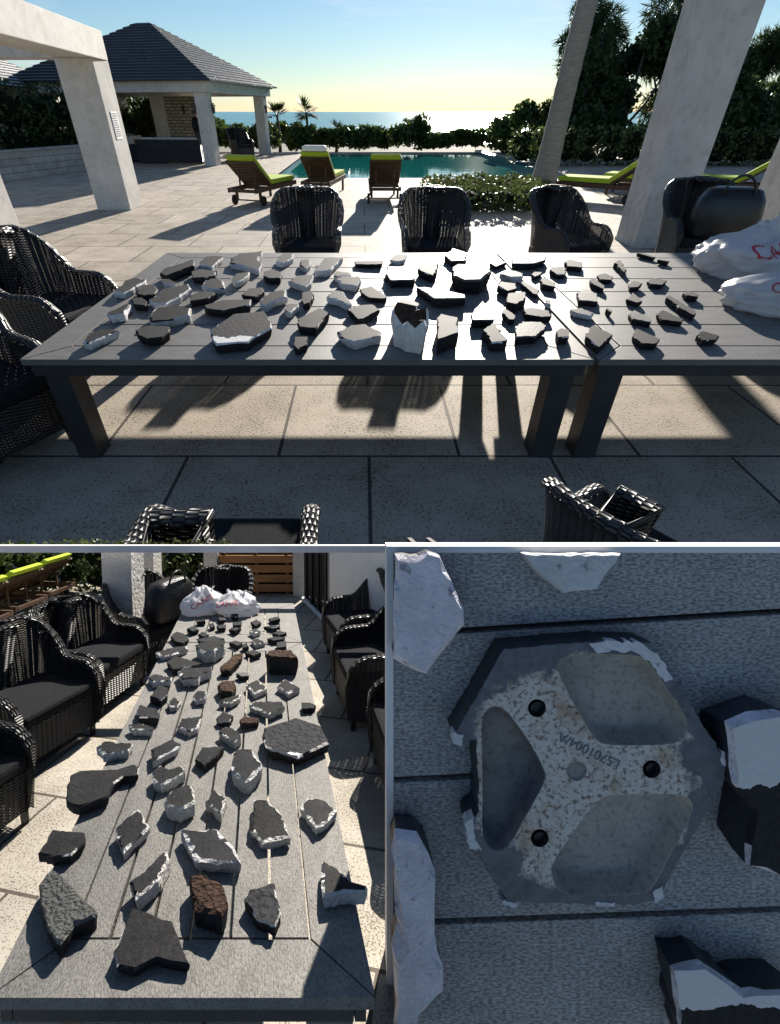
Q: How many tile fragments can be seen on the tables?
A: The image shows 150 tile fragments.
